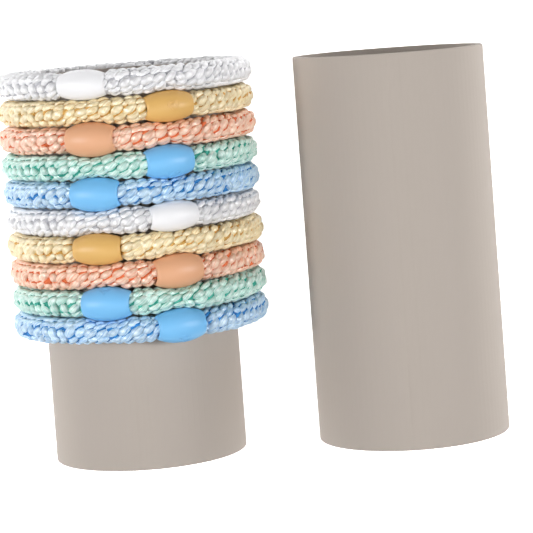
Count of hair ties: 10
